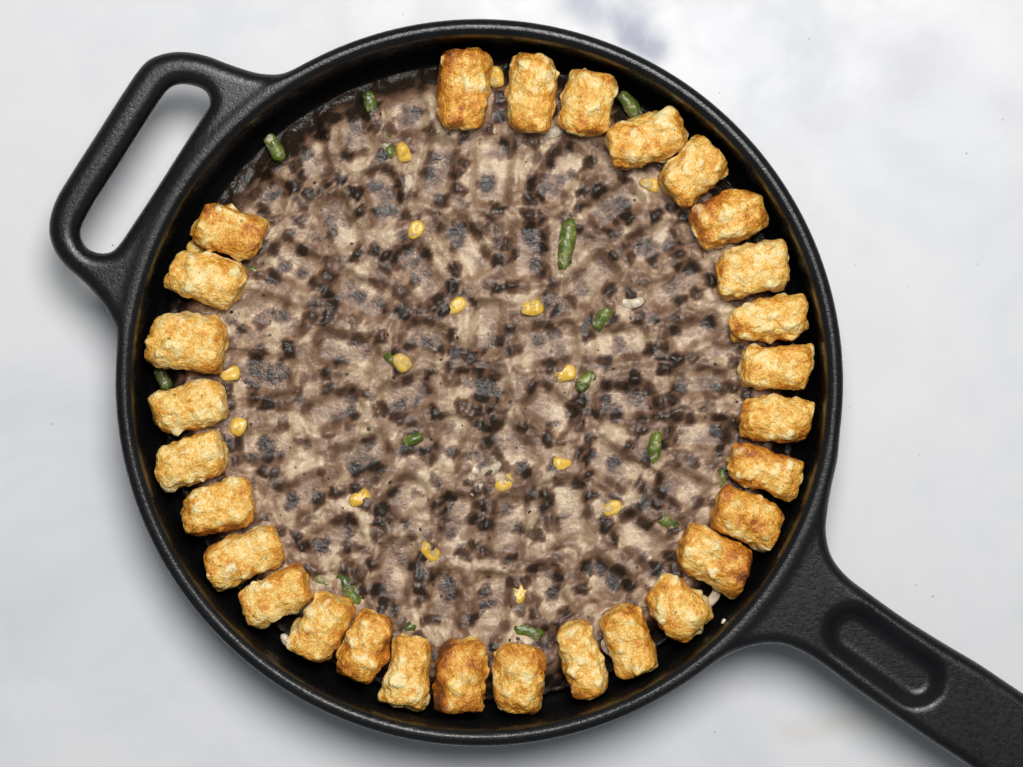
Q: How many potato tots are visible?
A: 29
